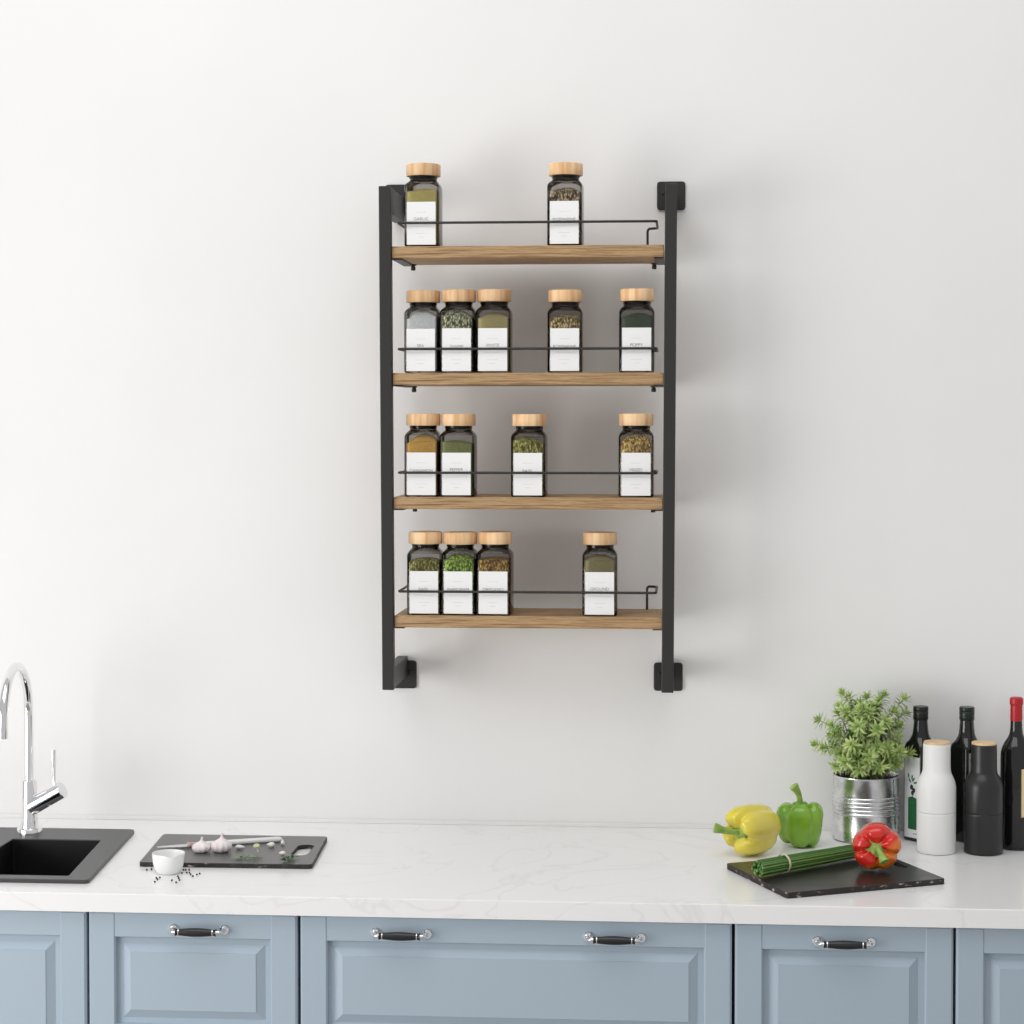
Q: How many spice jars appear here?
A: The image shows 15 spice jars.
